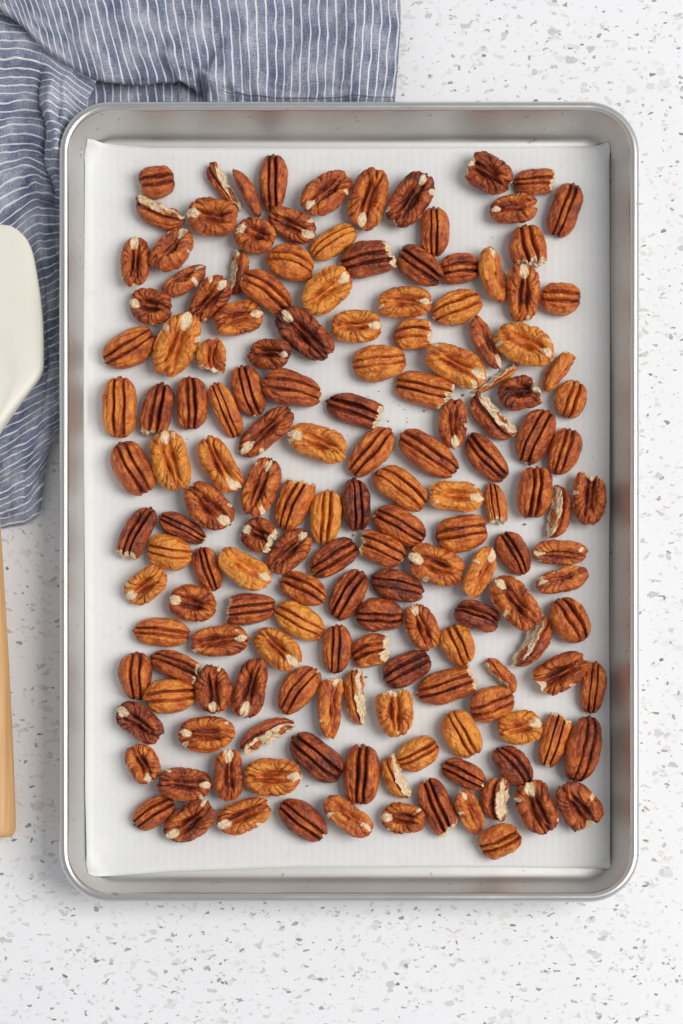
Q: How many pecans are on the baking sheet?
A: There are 161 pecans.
